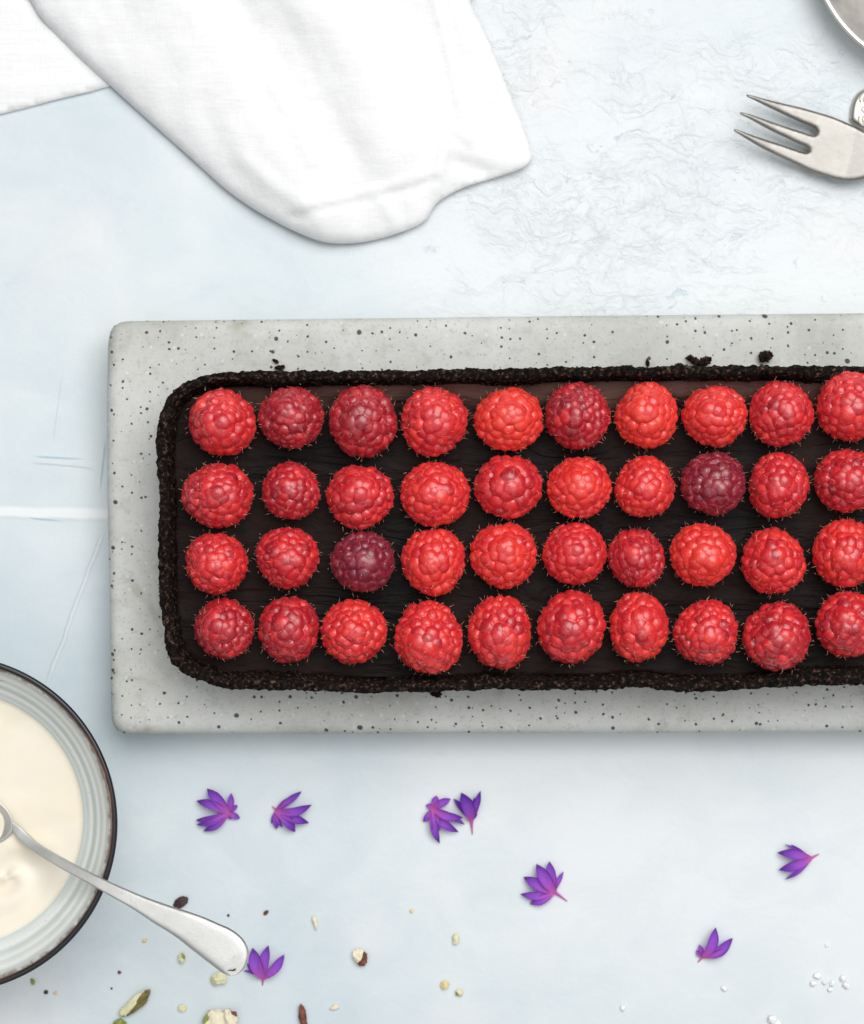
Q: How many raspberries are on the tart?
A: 40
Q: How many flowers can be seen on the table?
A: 8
